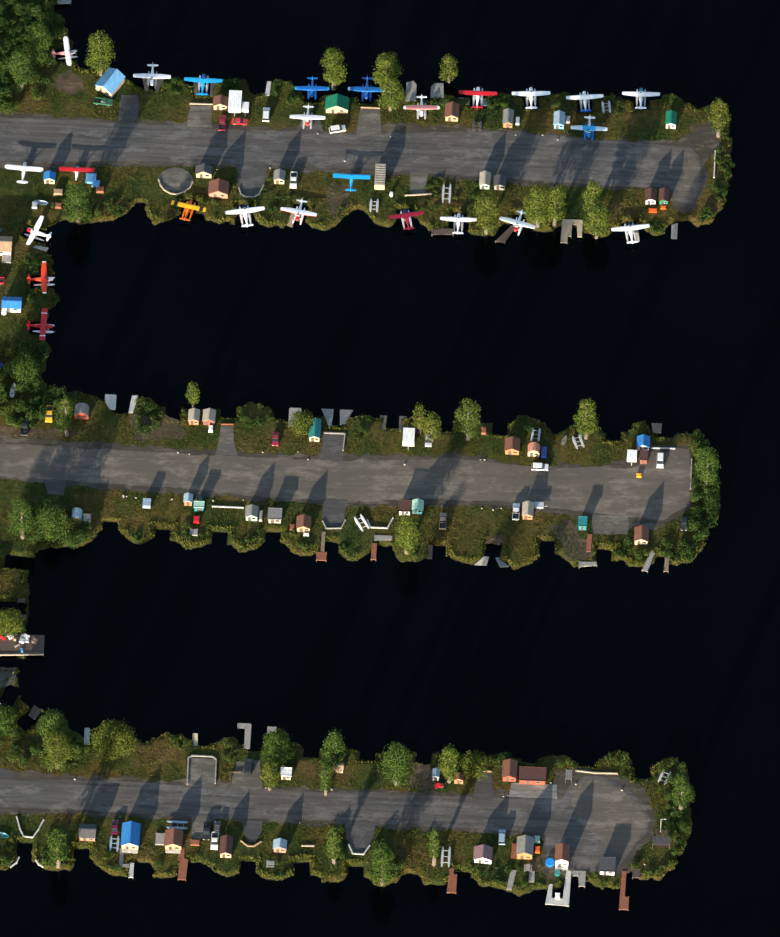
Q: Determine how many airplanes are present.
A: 25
